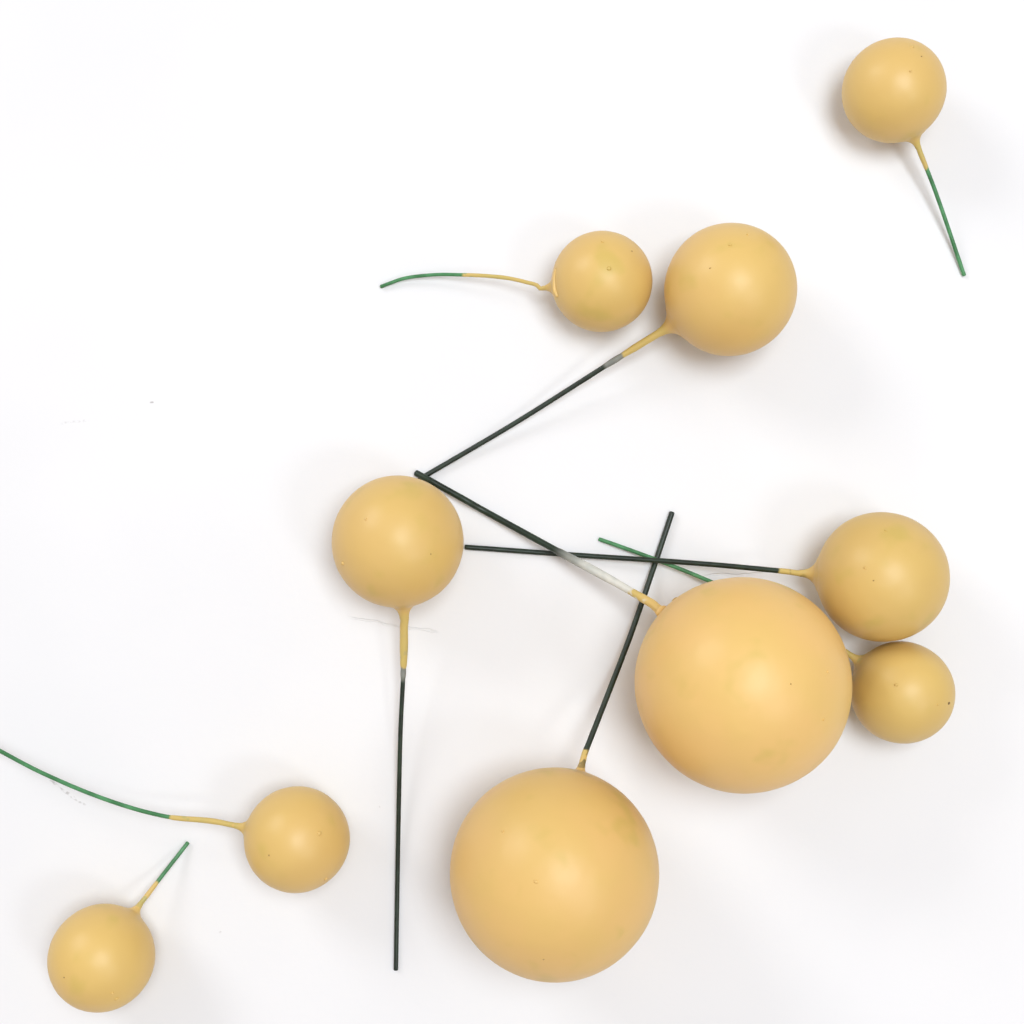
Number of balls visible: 10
